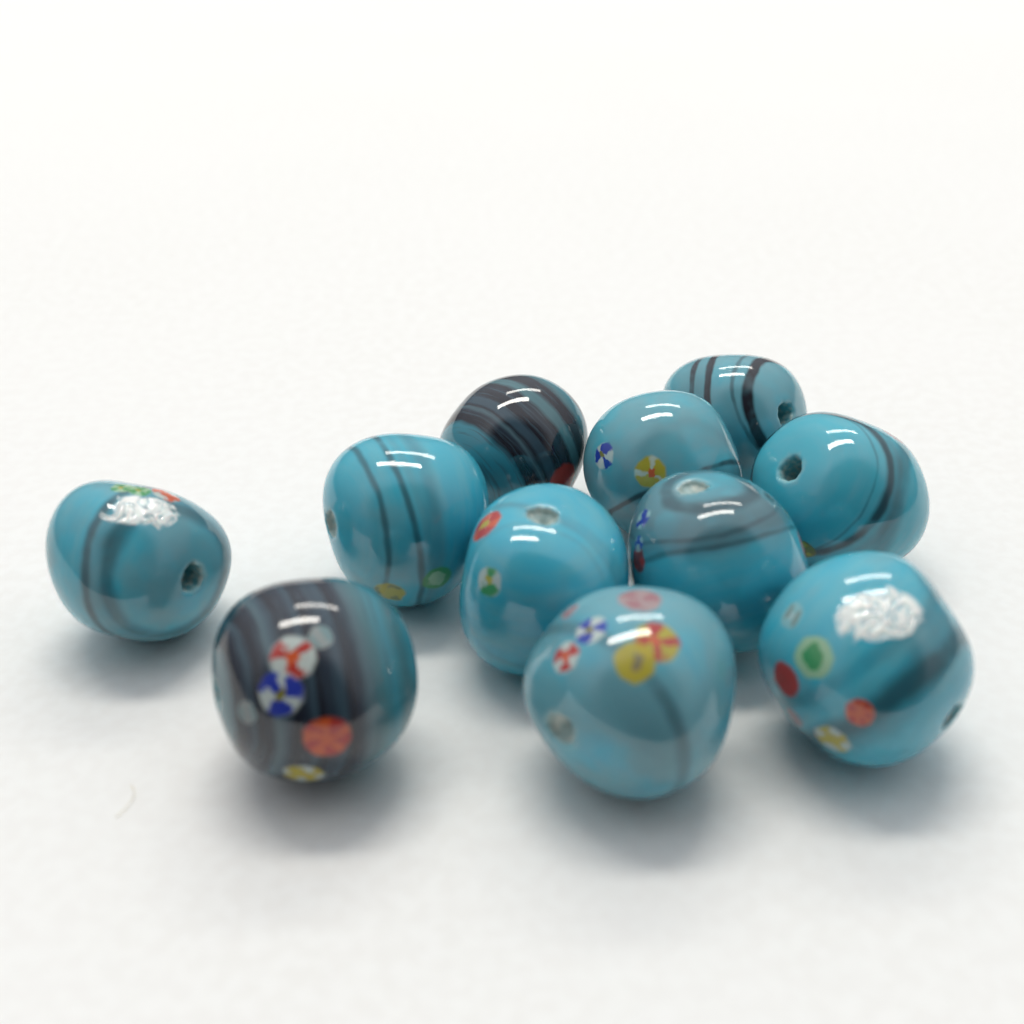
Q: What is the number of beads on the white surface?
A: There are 11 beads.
